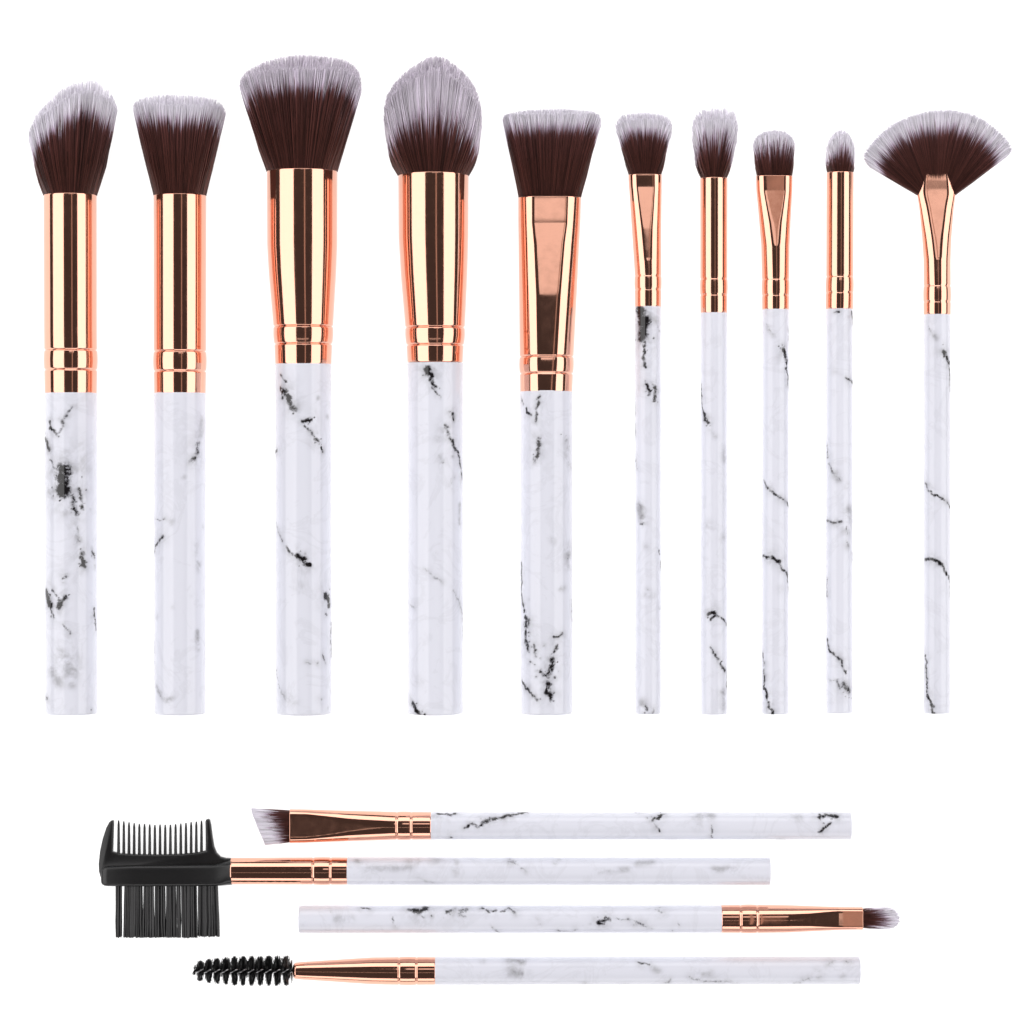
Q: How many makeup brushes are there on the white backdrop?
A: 14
